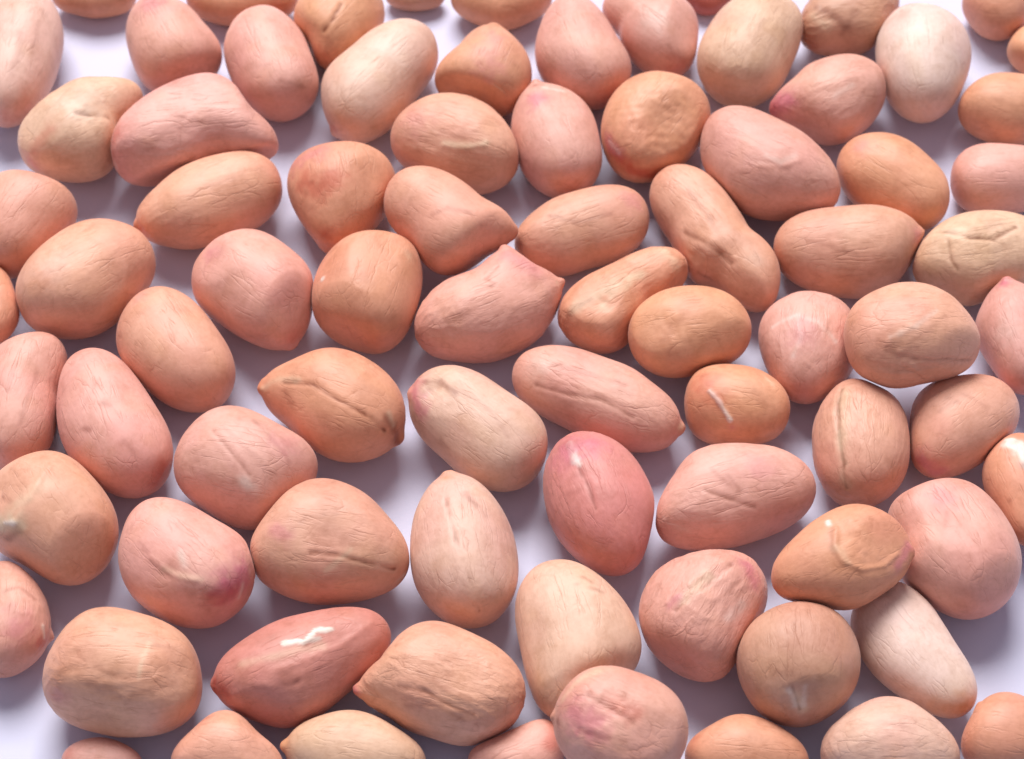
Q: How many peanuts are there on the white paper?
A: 81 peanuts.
